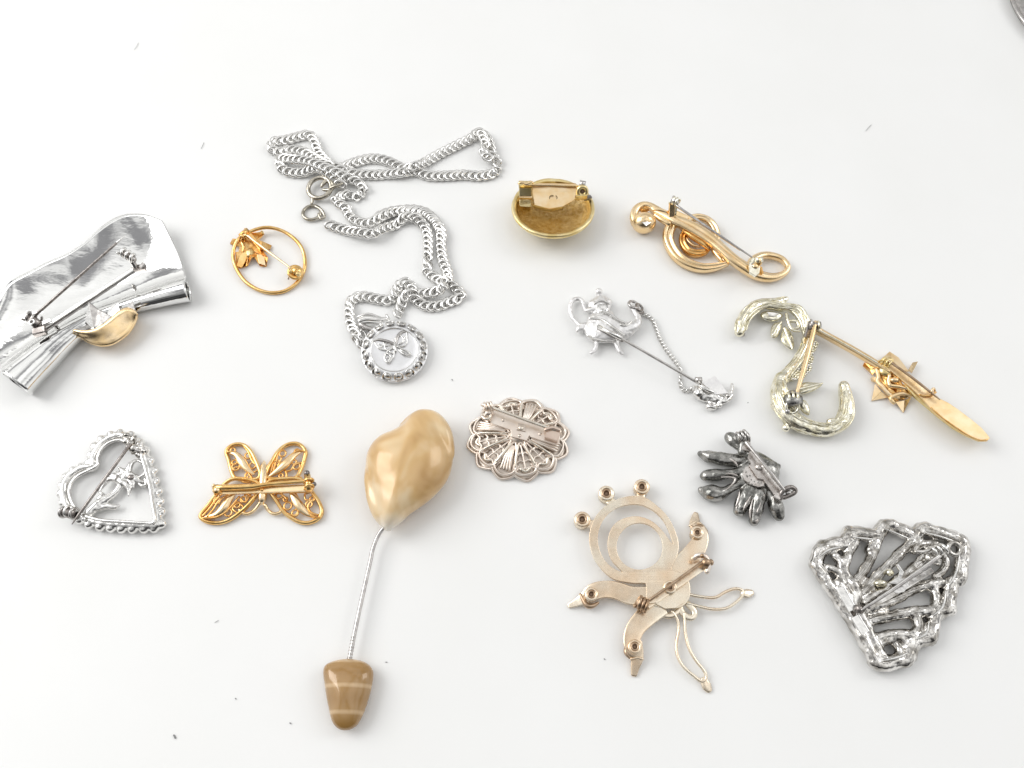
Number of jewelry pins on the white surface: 14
